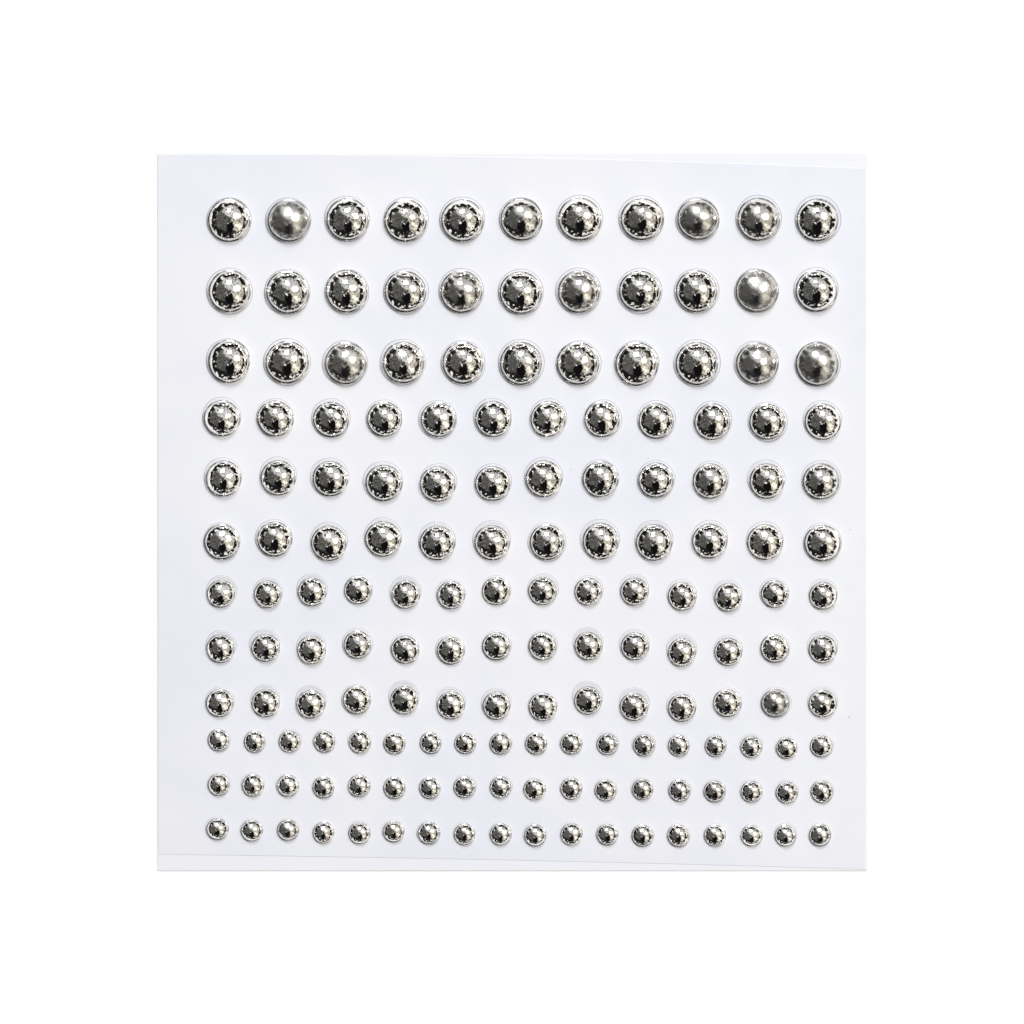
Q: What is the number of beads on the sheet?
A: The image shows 165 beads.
